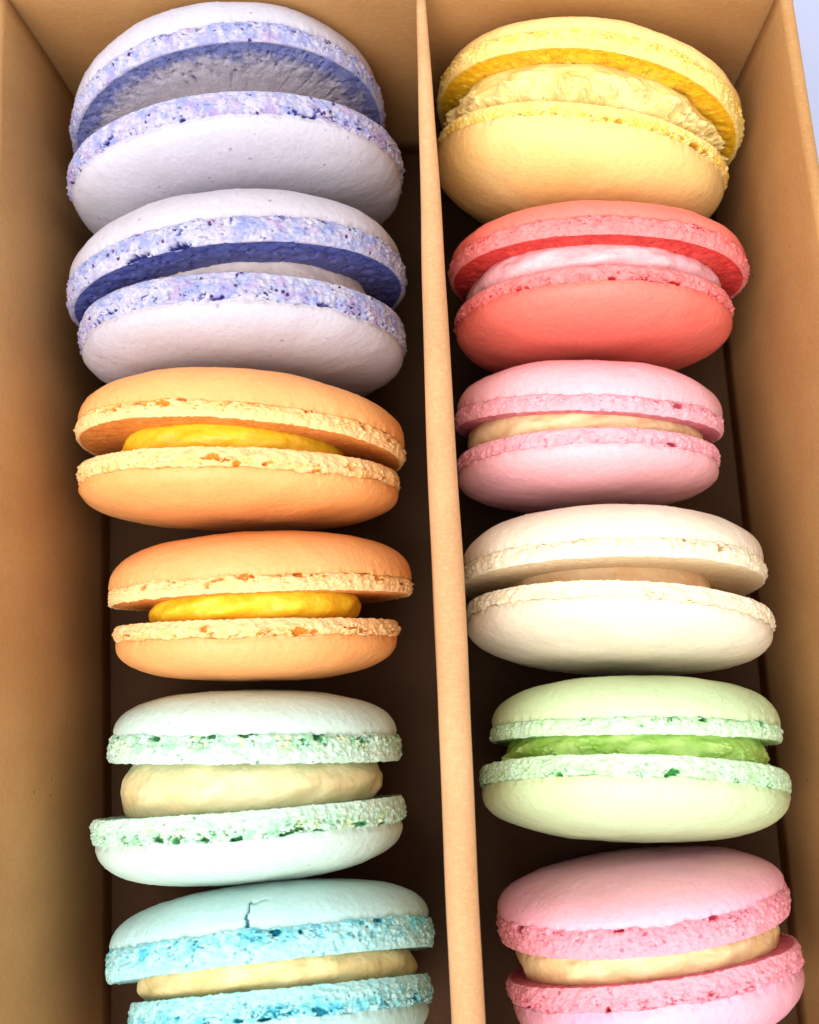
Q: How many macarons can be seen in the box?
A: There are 12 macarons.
